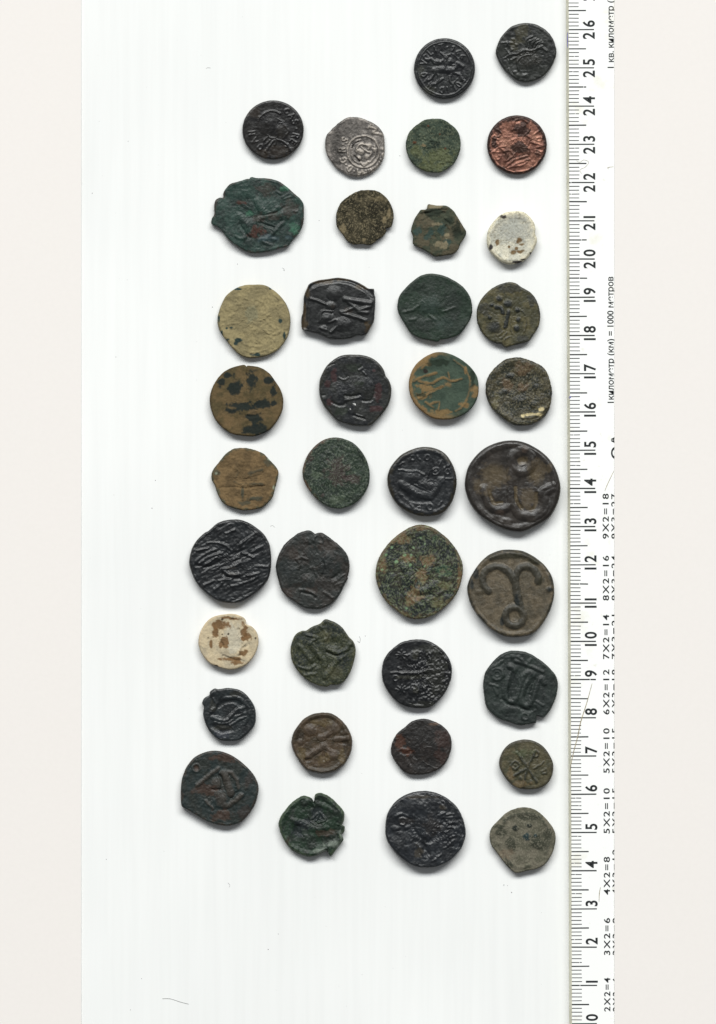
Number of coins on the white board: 38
